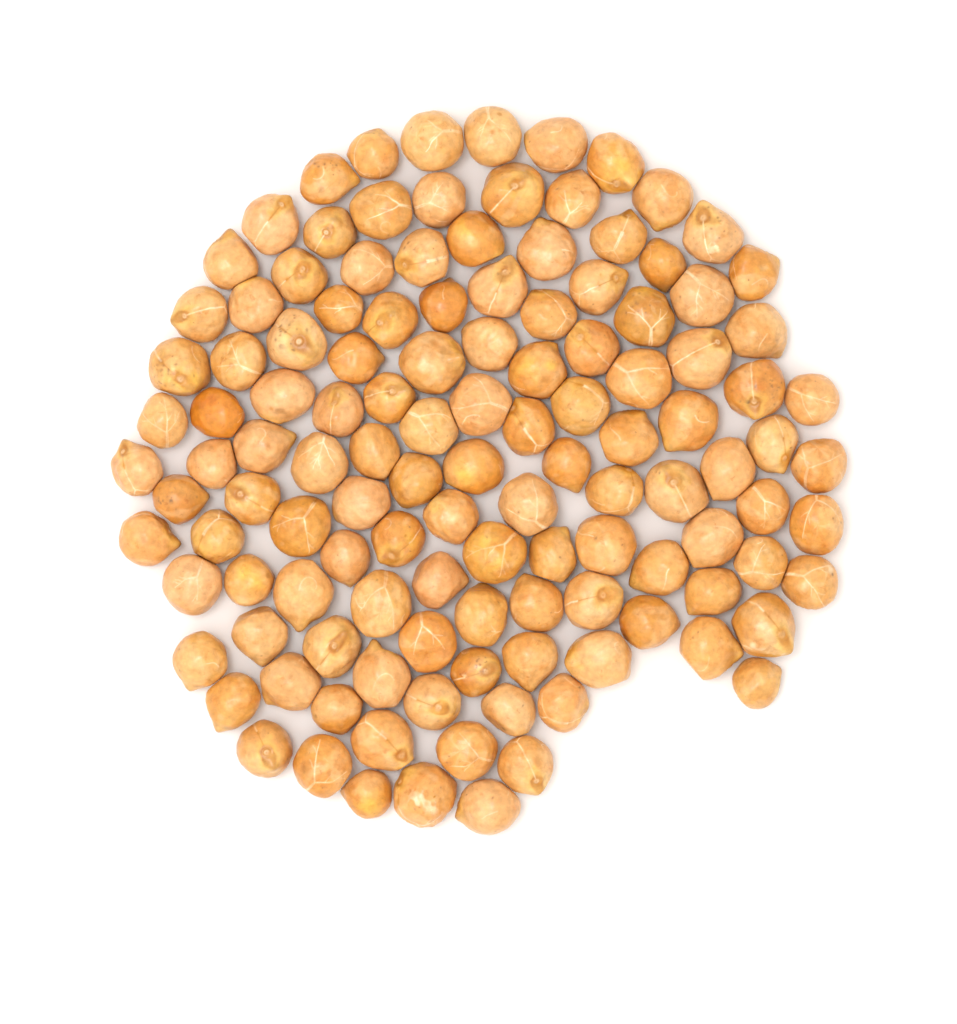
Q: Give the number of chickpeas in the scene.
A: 124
